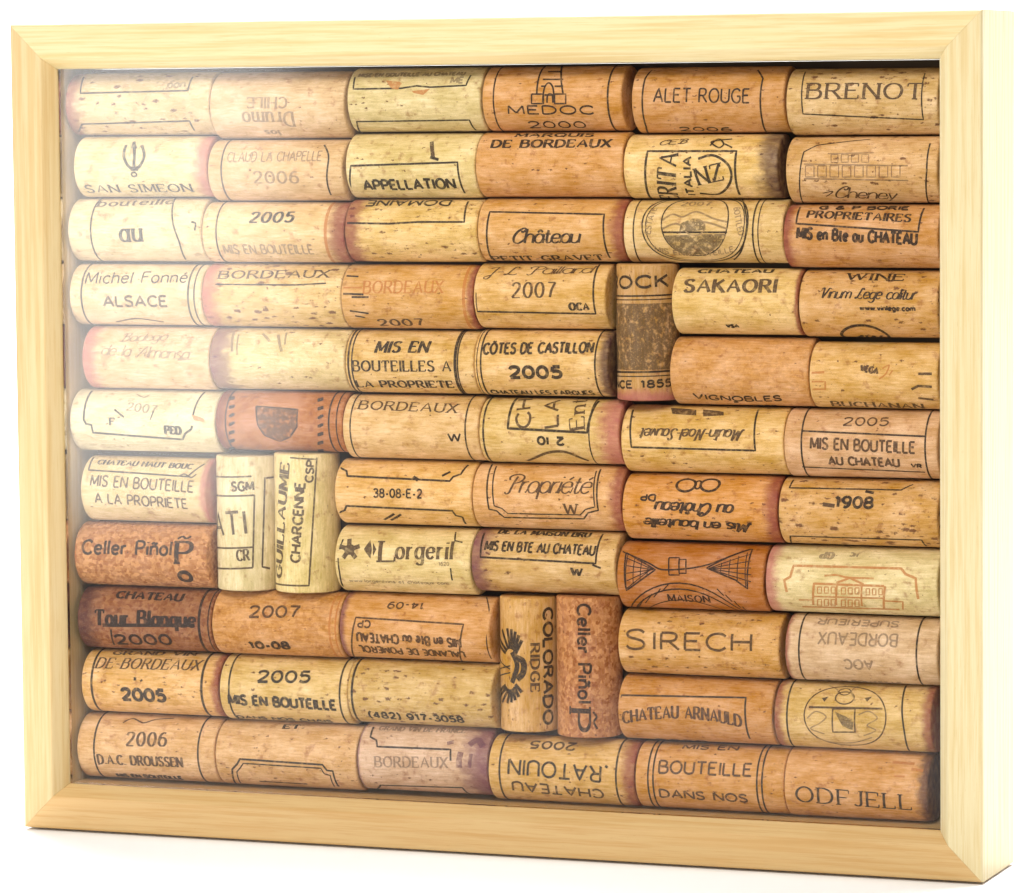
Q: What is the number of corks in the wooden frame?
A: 67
